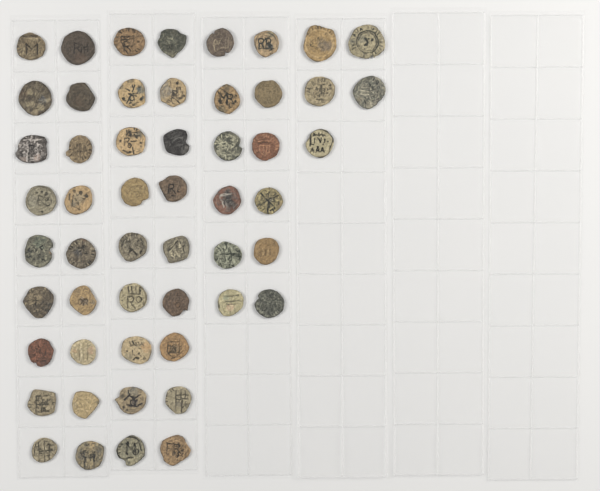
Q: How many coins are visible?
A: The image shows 53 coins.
